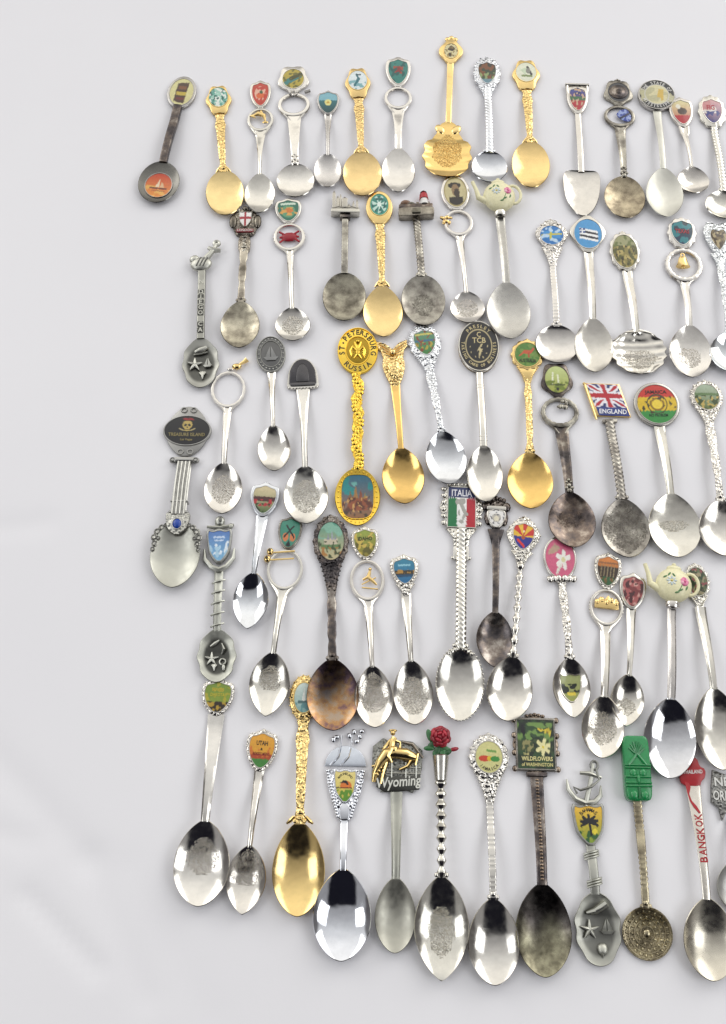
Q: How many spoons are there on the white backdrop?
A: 67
